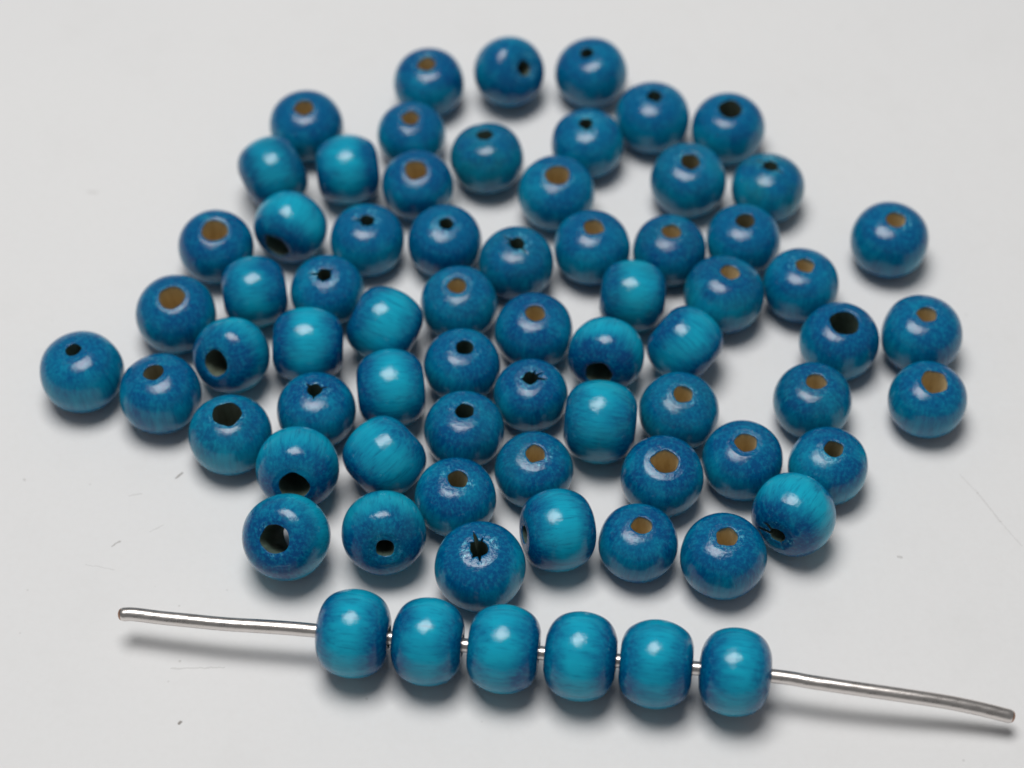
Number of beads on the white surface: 71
